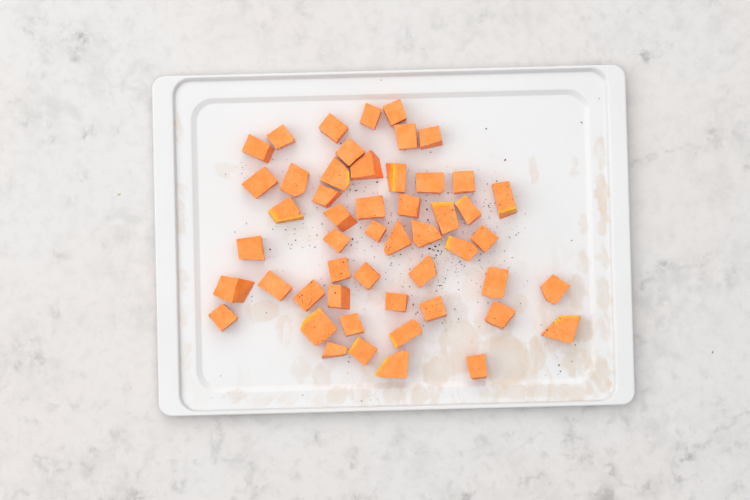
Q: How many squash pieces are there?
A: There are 51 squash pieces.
